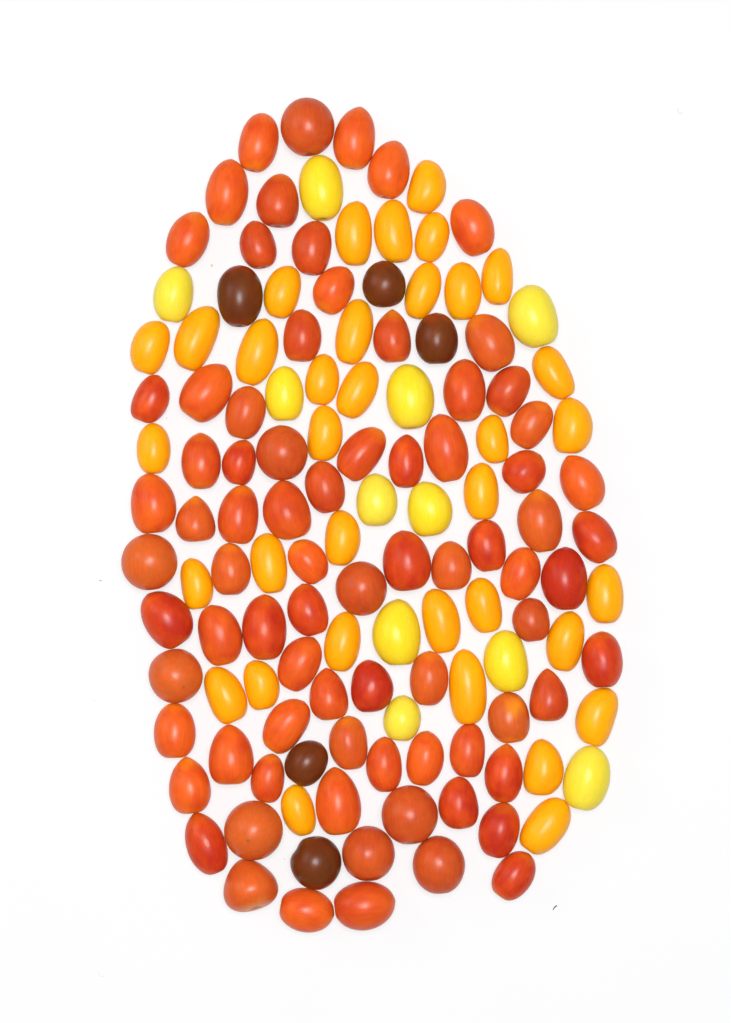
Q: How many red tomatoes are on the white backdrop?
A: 79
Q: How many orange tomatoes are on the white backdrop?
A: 35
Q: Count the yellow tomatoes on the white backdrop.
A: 11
